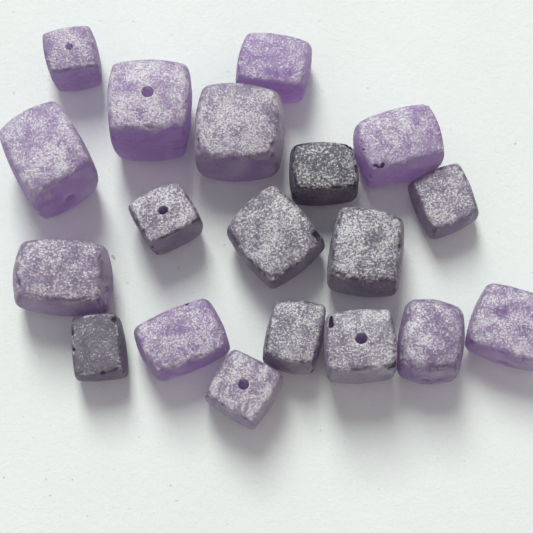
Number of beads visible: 19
